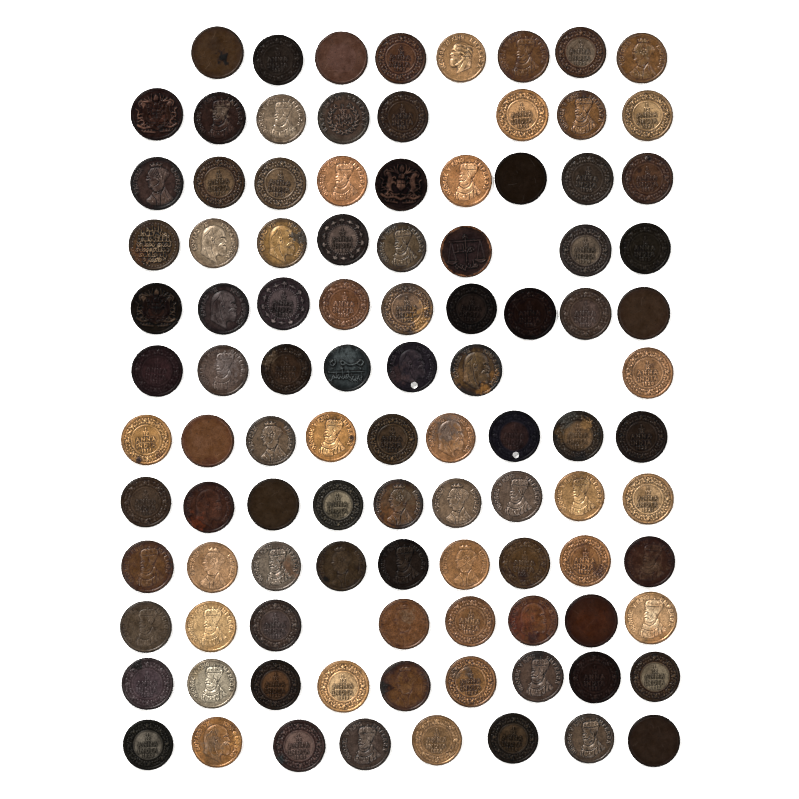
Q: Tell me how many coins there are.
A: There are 101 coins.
